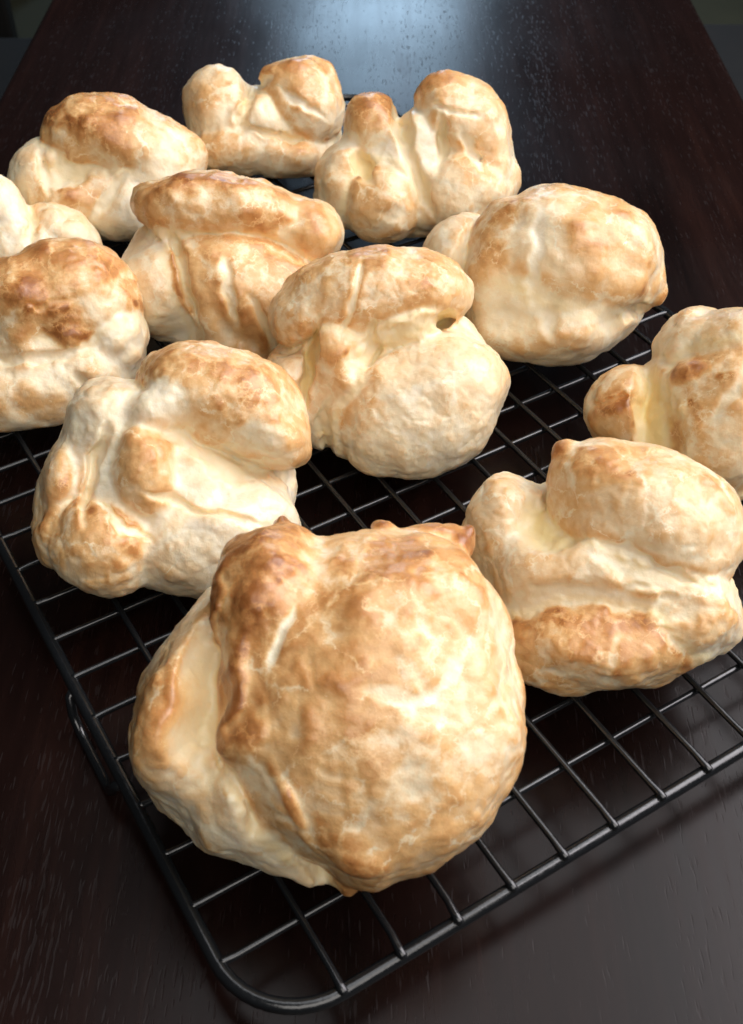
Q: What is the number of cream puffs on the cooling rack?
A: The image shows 12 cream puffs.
